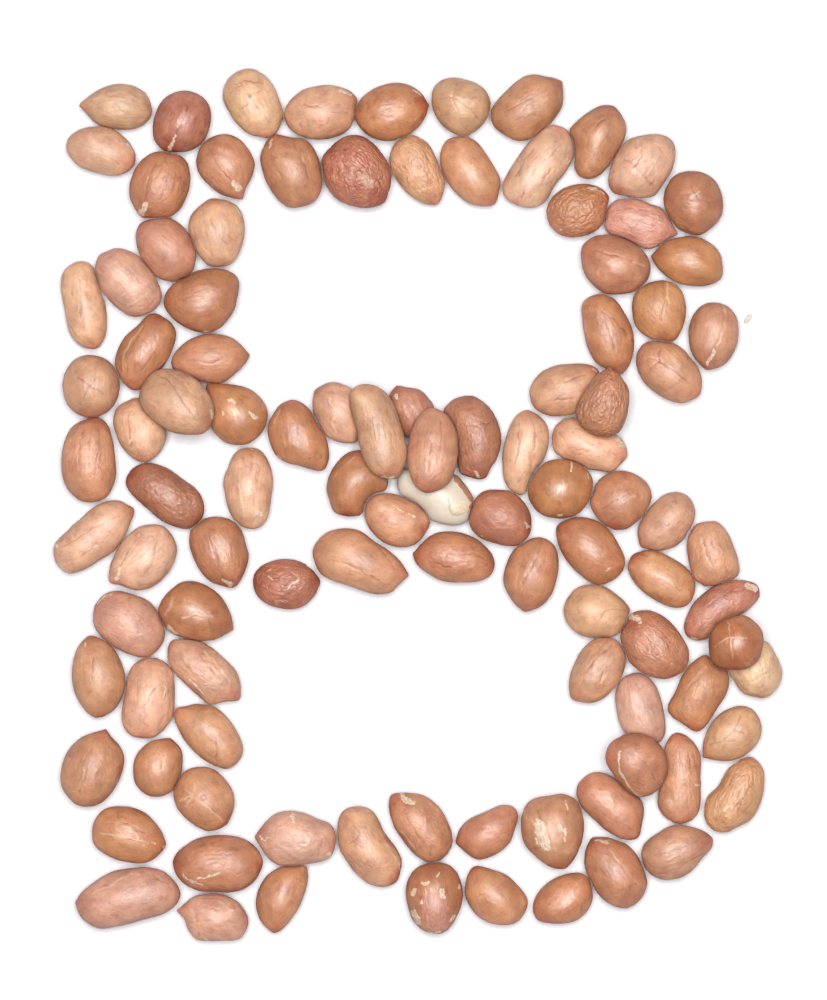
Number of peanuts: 104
